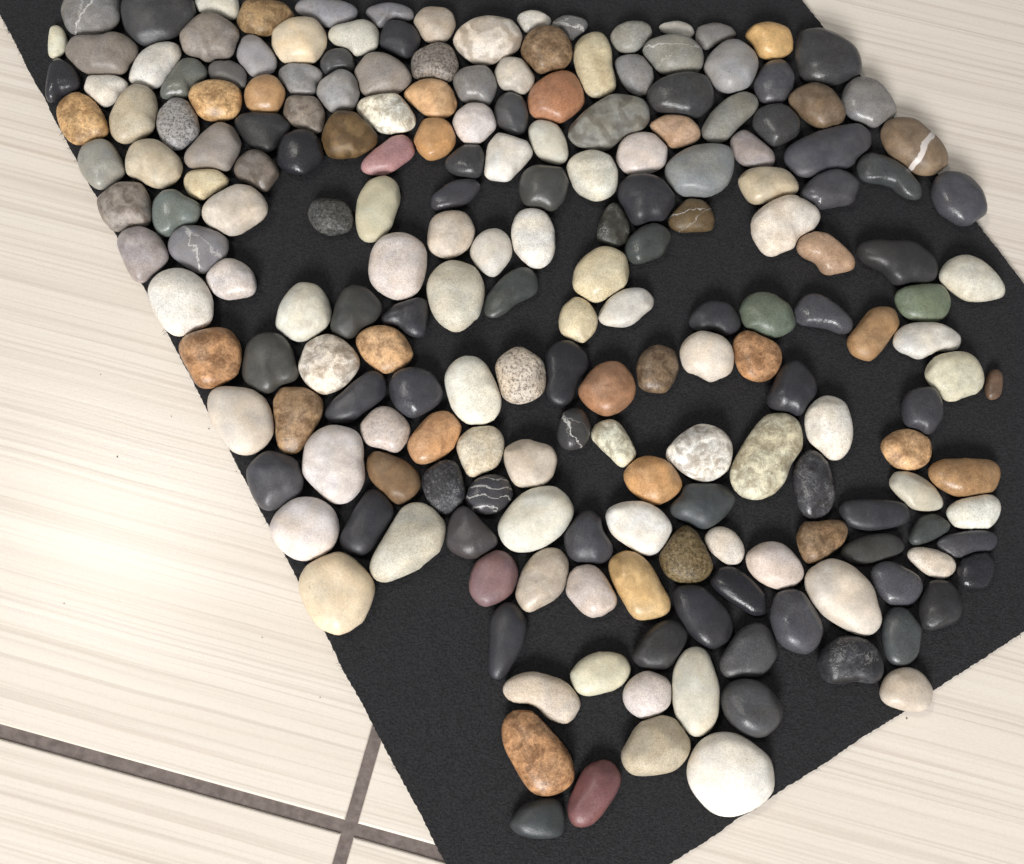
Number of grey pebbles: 33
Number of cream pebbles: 72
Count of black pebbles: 60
